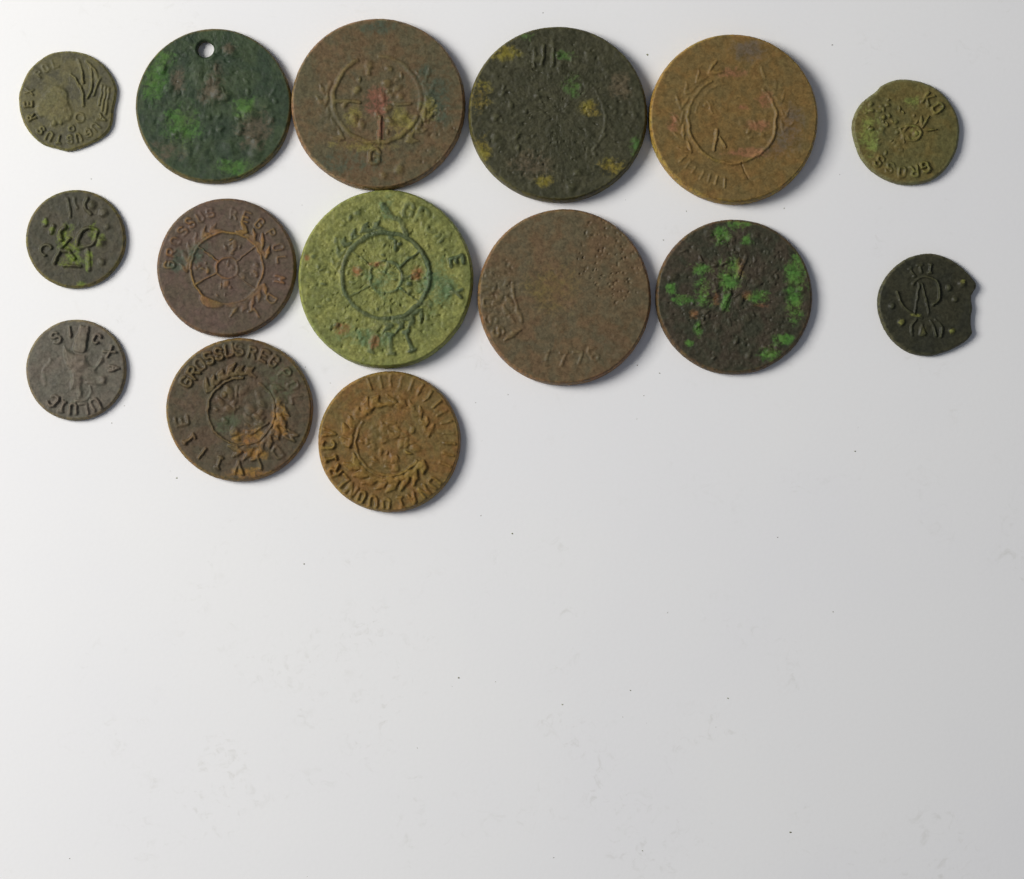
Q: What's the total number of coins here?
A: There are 15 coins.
